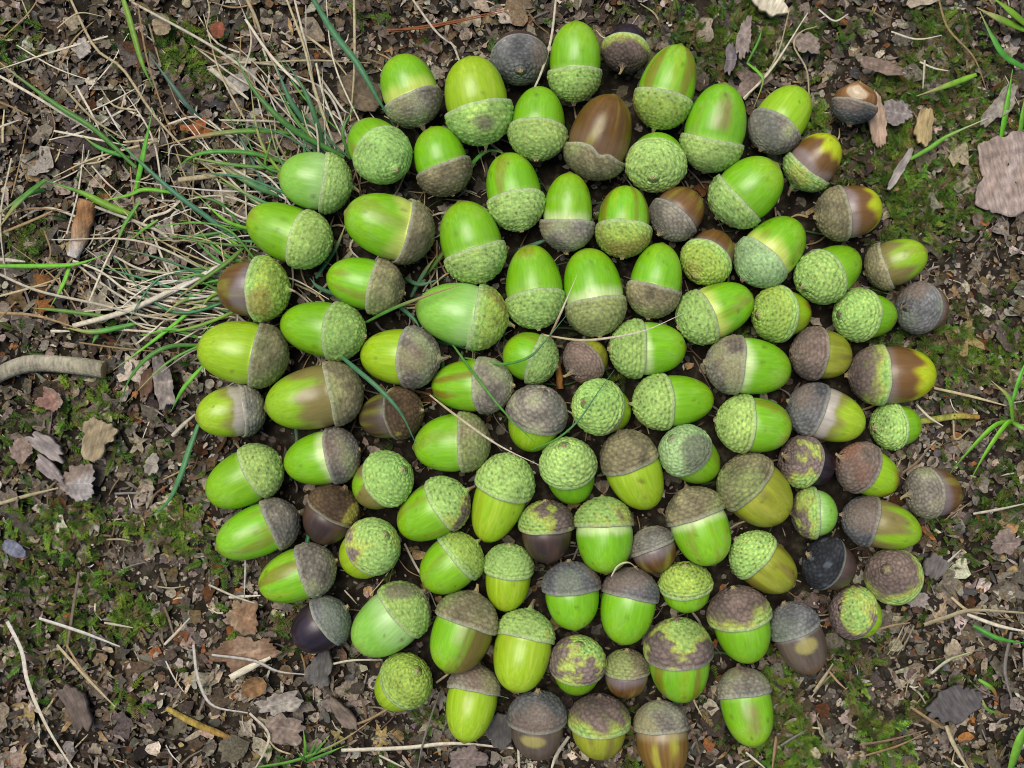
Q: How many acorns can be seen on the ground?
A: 105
